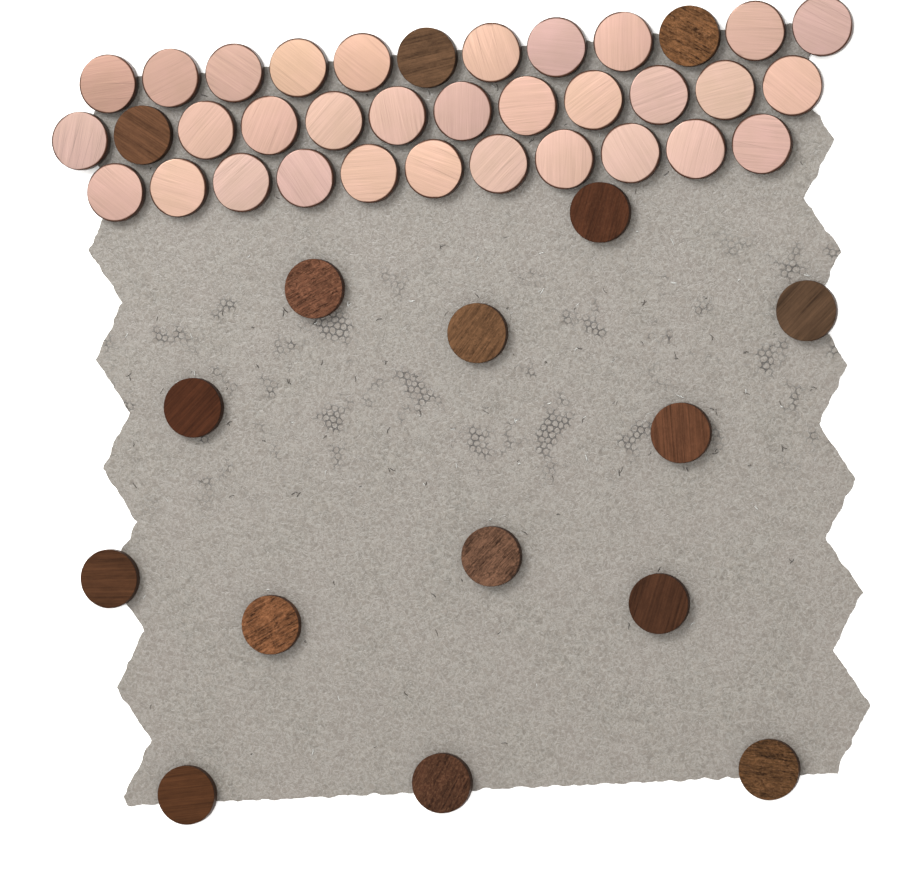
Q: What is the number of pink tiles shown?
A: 32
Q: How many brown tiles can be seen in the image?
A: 16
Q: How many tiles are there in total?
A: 48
